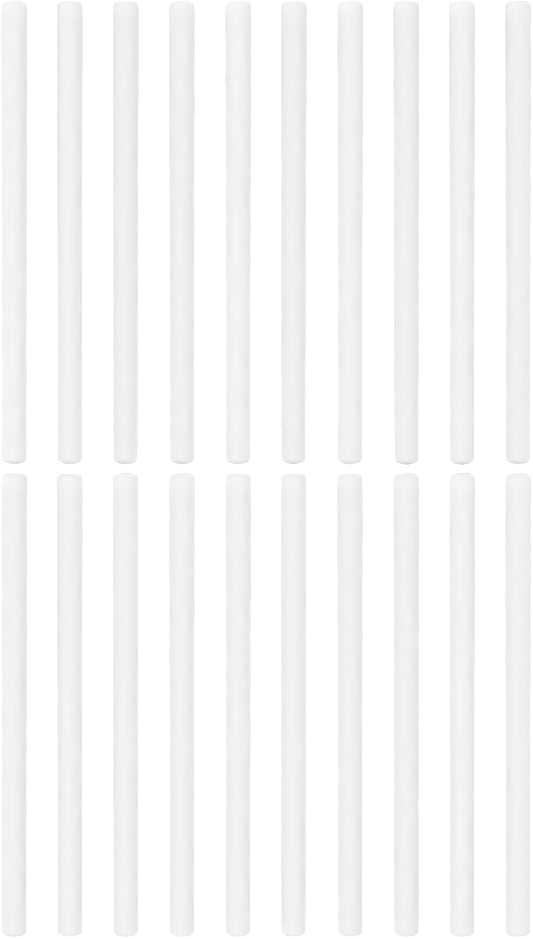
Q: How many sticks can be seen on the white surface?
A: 20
